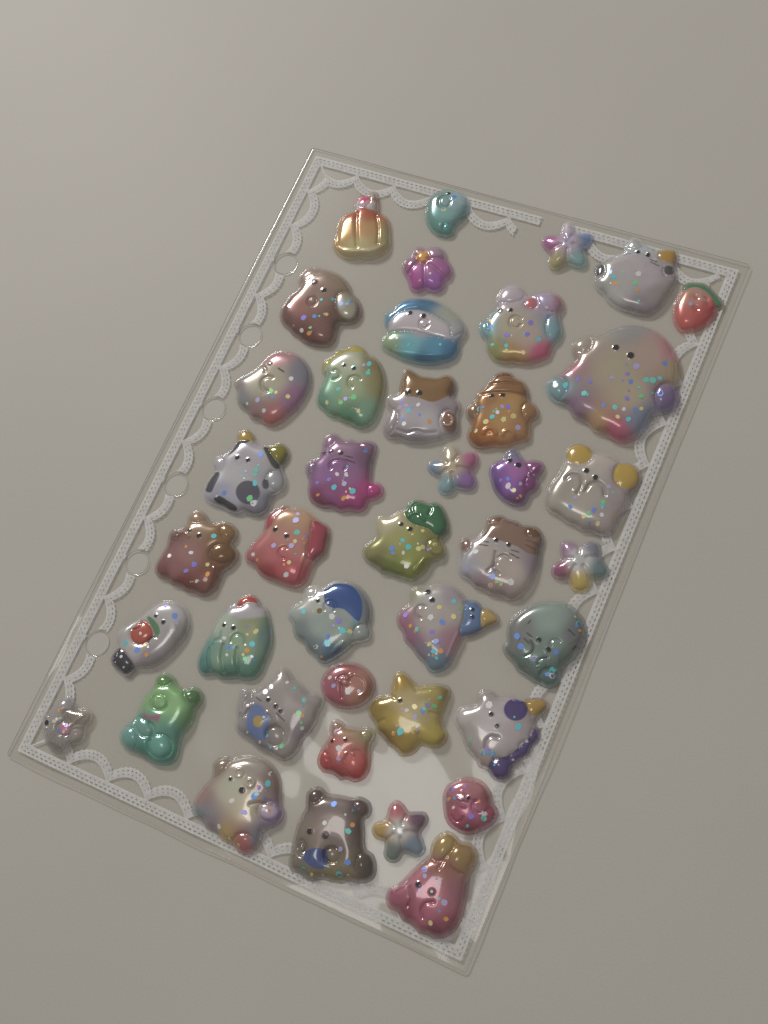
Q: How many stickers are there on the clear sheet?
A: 41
